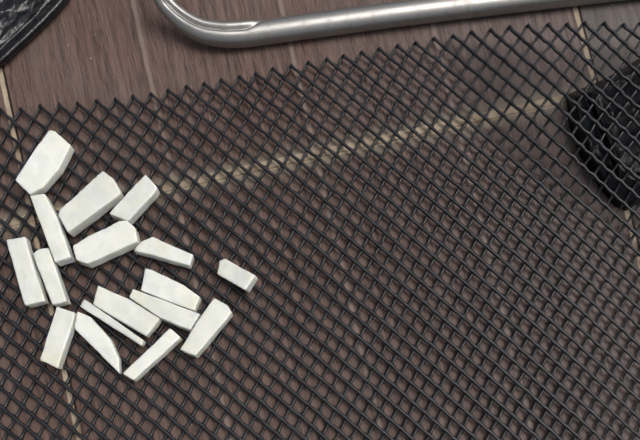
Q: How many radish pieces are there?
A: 17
